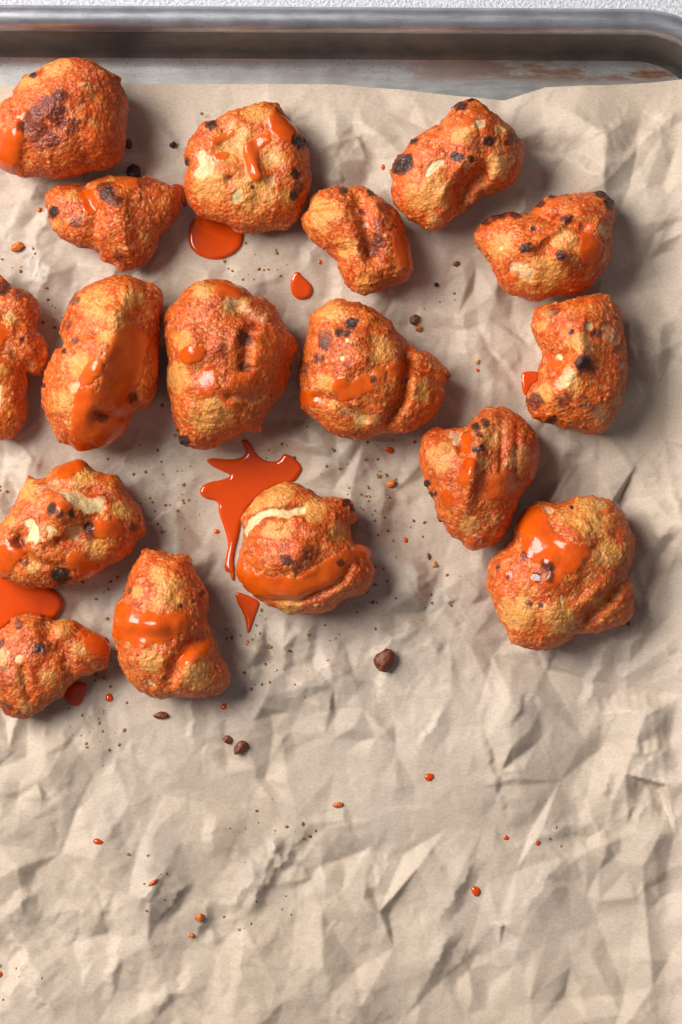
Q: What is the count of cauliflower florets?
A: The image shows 17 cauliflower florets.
